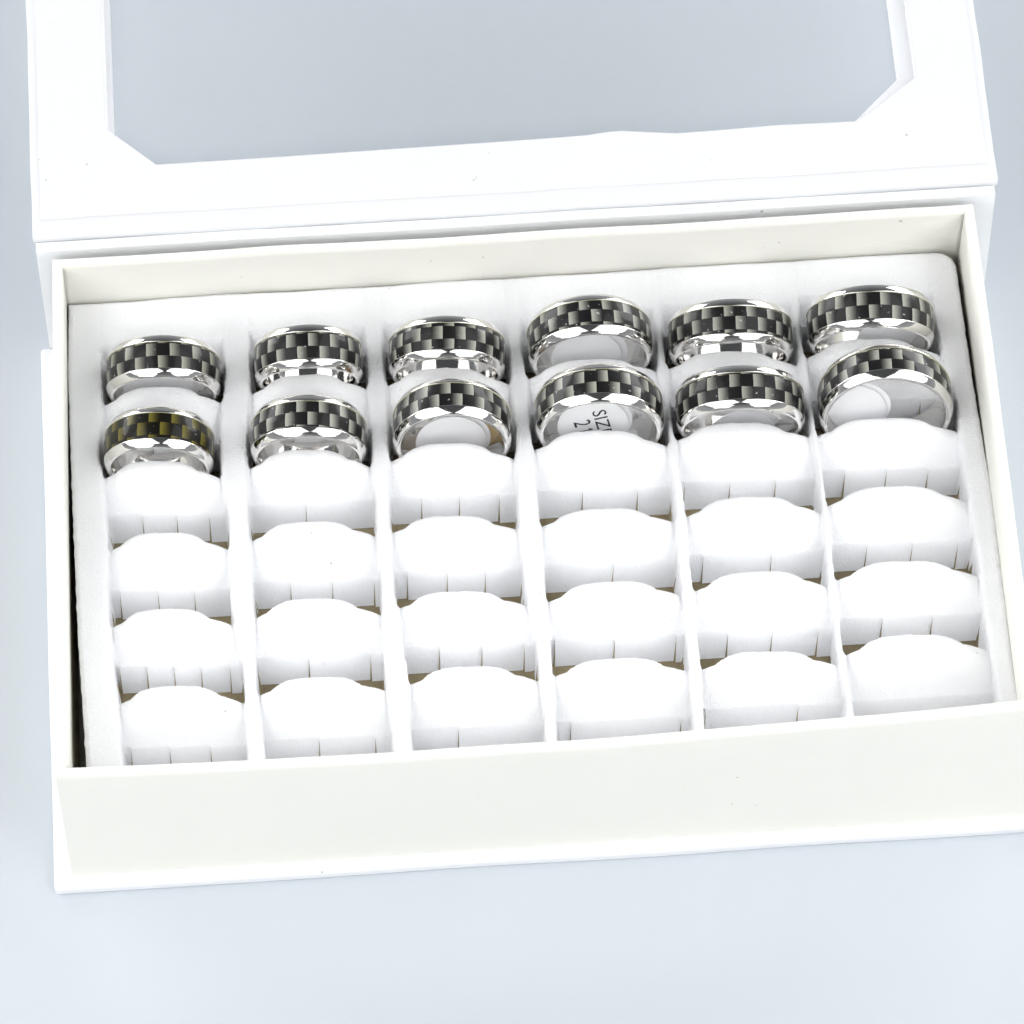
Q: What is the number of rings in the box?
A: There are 12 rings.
